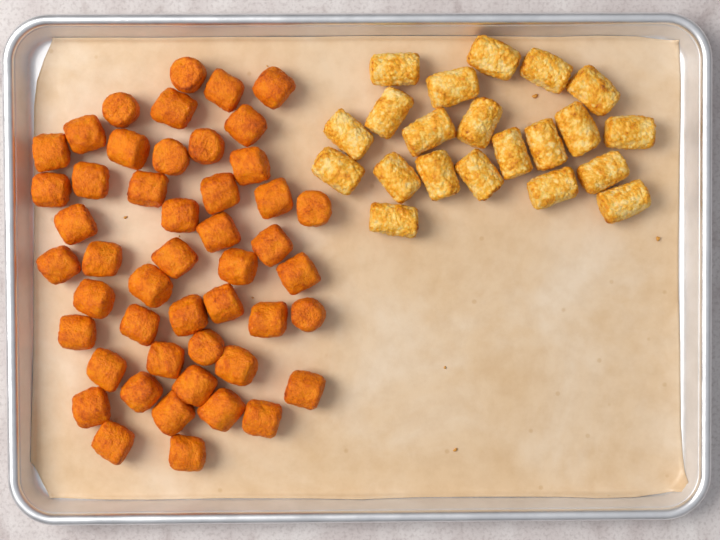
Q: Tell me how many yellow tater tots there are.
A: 21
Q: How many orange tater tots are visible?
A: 48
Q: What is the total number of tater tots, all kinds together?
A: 69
